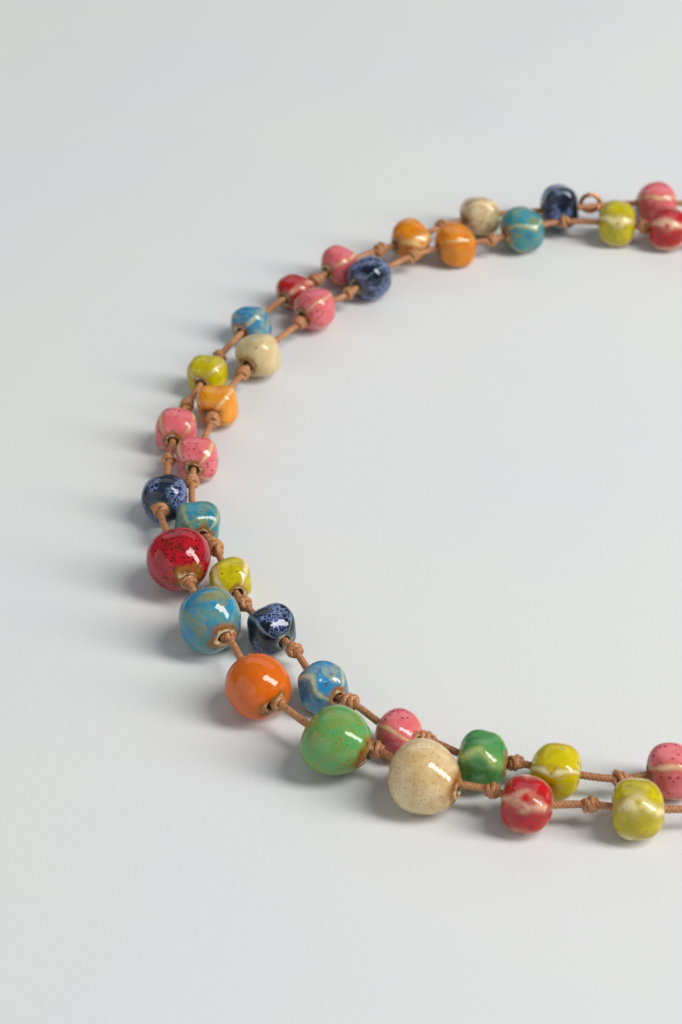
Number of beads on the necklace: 34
